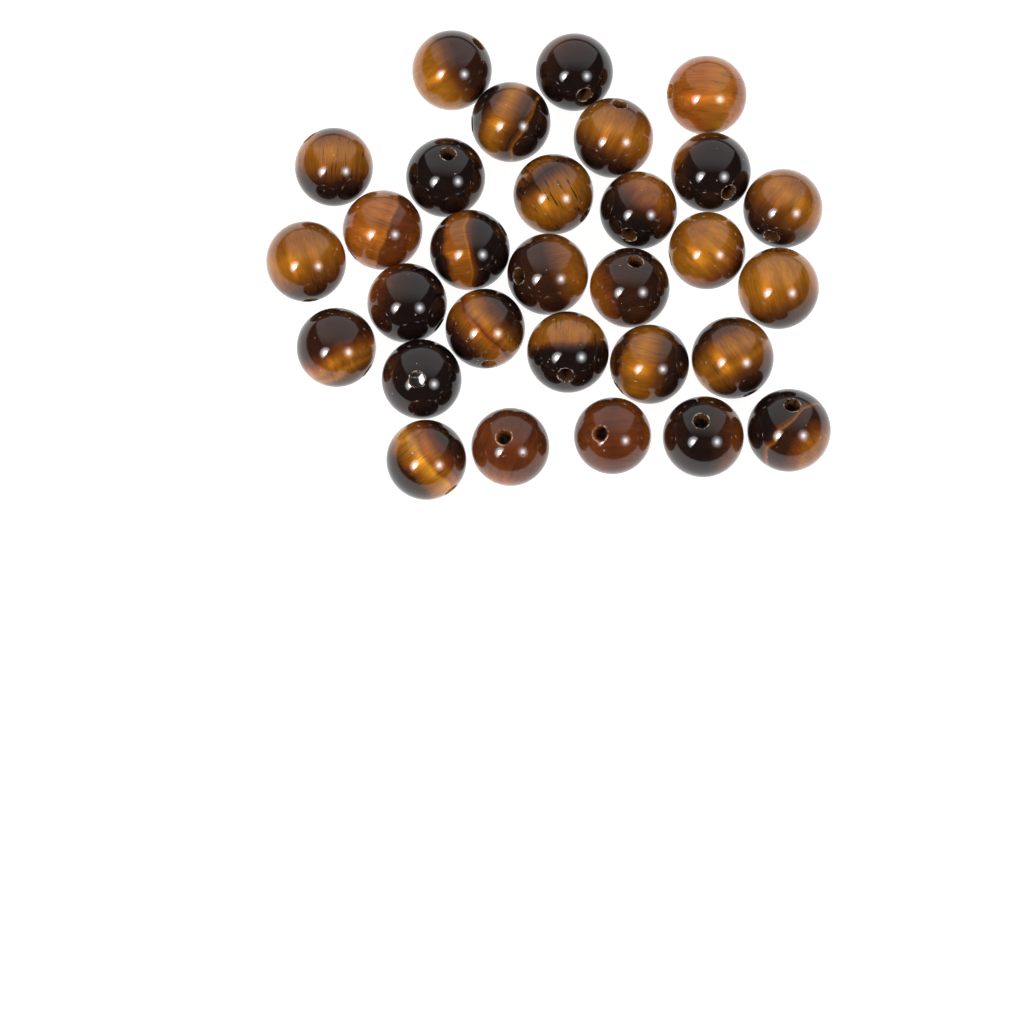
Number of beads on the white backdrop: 30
